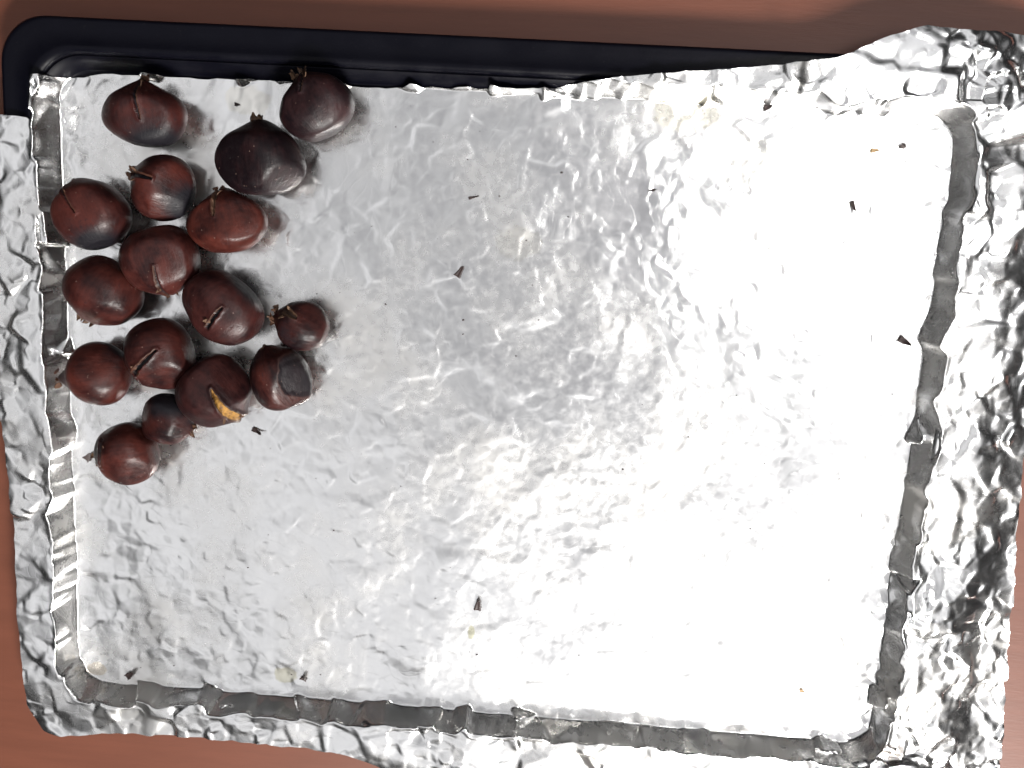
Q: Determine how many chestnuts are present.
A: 16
